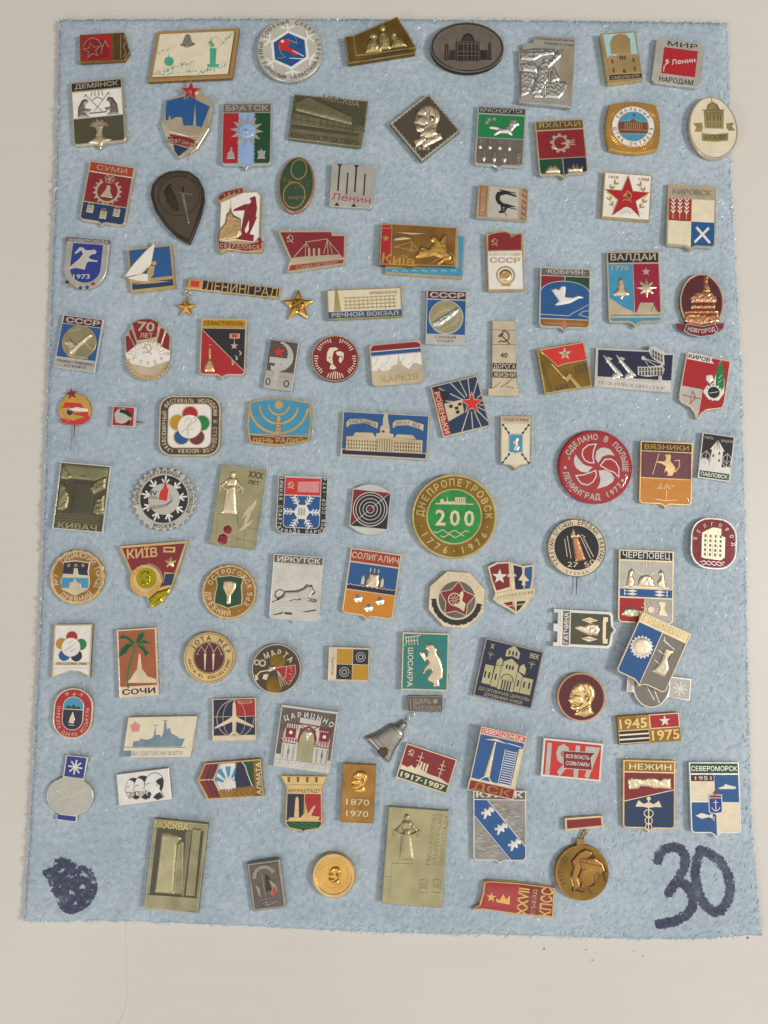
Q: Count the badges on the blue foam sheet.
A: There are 107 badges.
